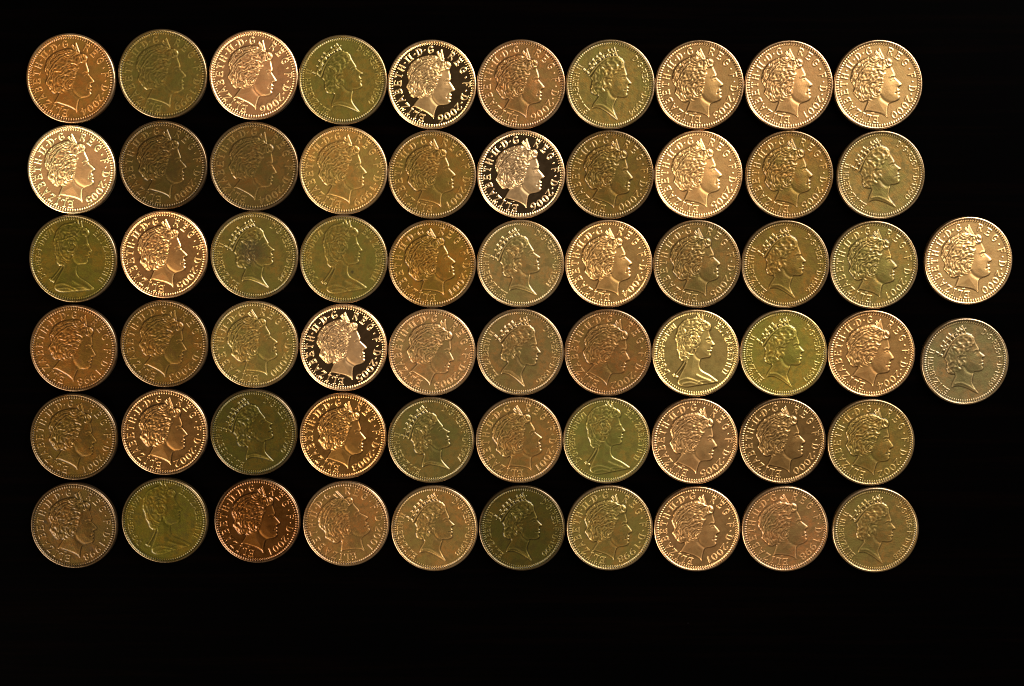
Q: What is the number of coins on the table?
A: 62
